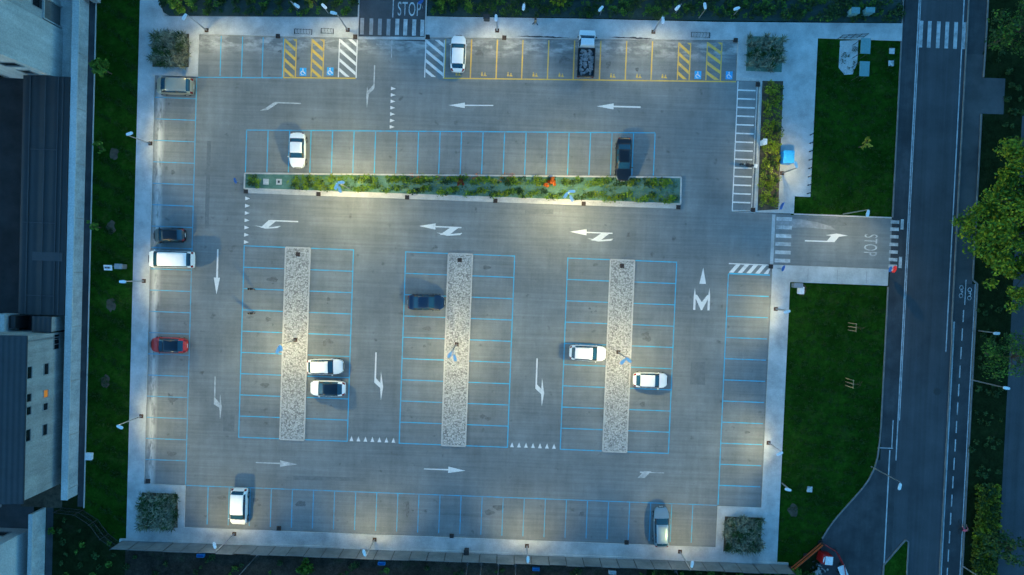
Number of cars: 14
